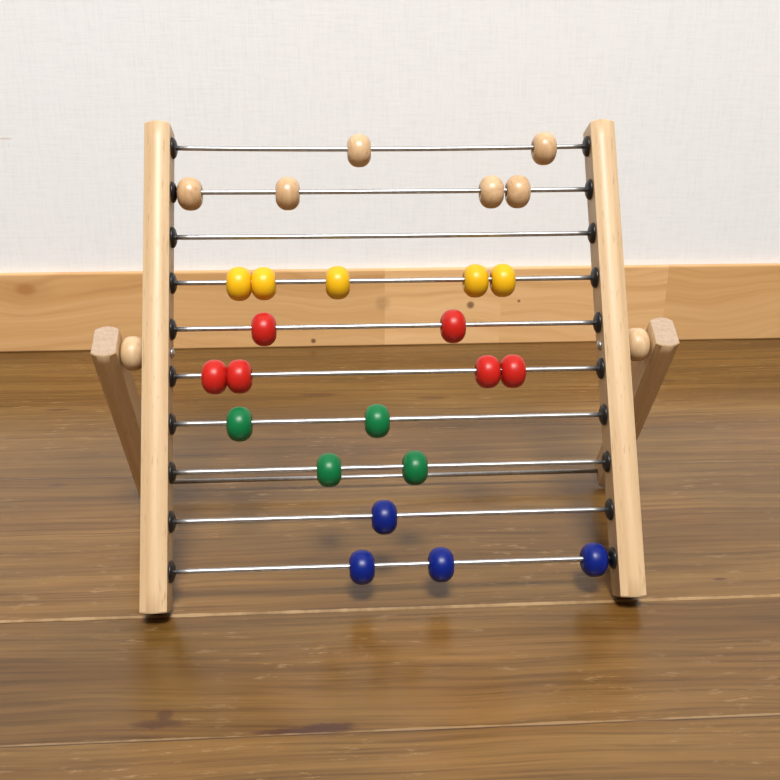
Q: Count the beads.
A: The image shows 25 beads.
